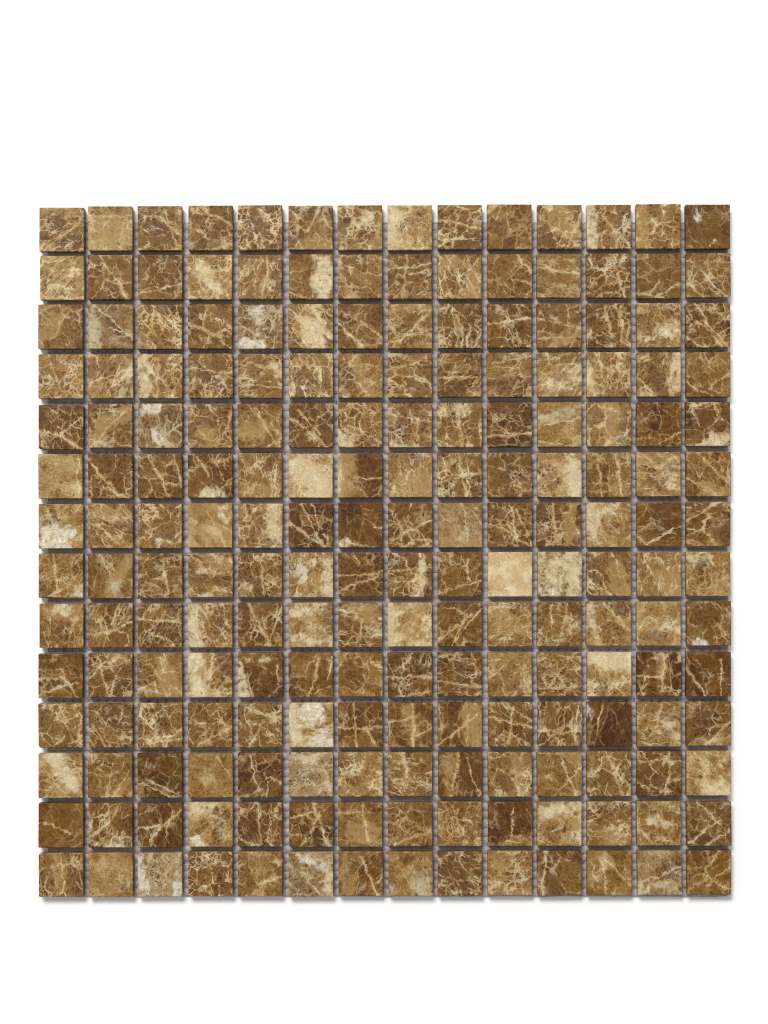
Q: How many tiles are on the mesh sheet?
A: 196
